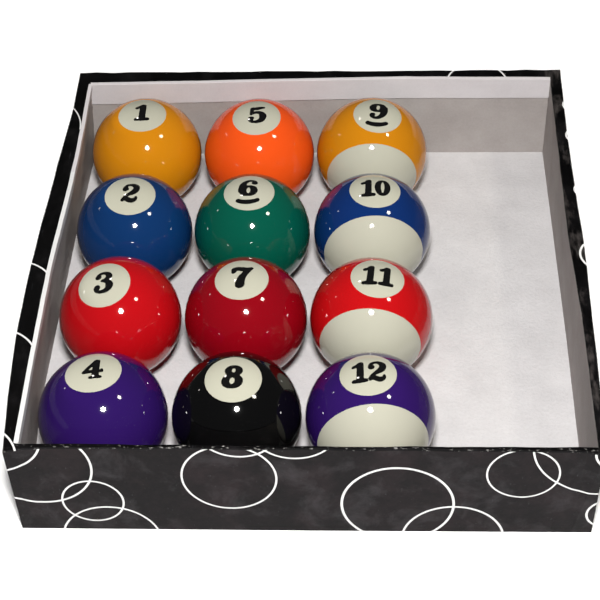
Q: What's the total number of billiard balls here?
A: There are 12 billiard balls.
